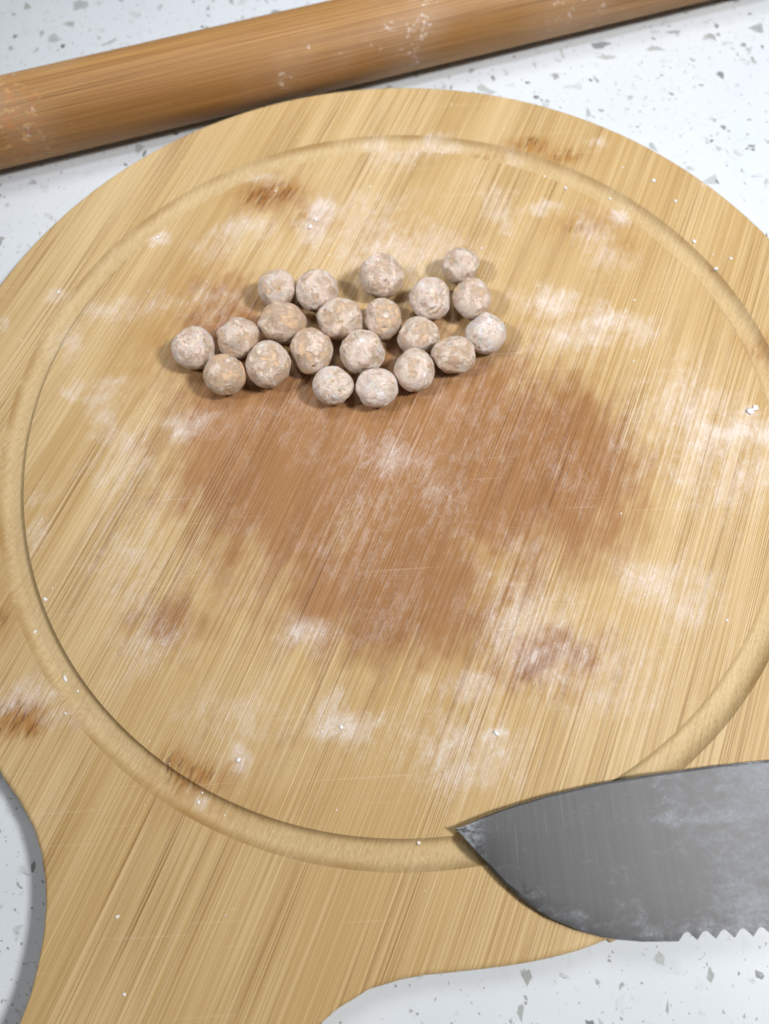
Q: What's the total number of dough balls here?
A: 21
